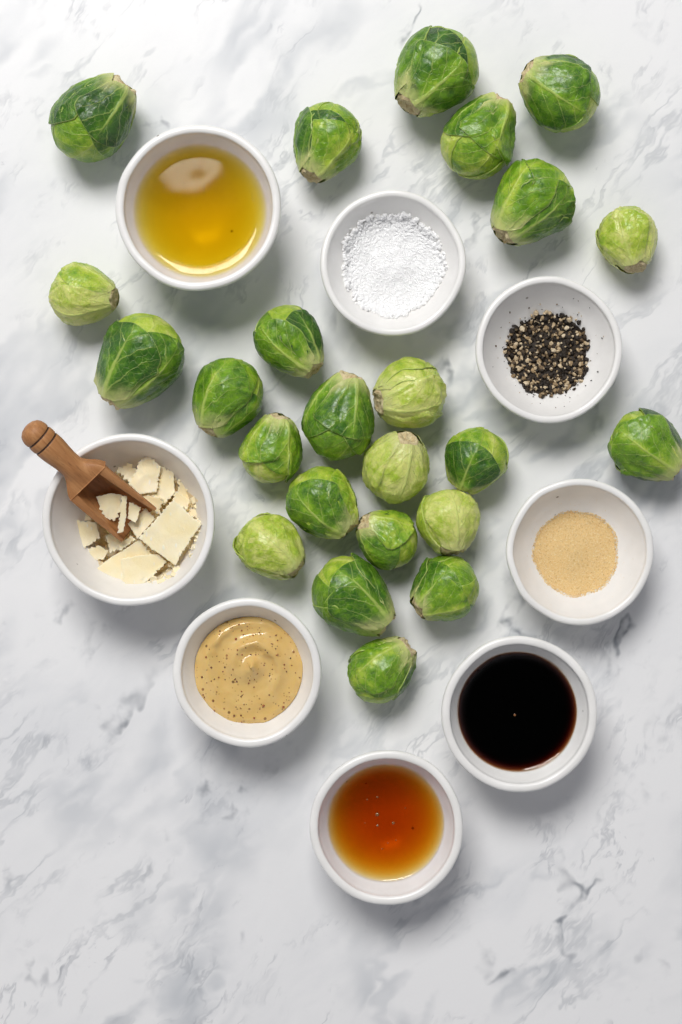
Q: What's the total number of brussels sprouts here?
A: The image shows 24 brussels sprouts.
